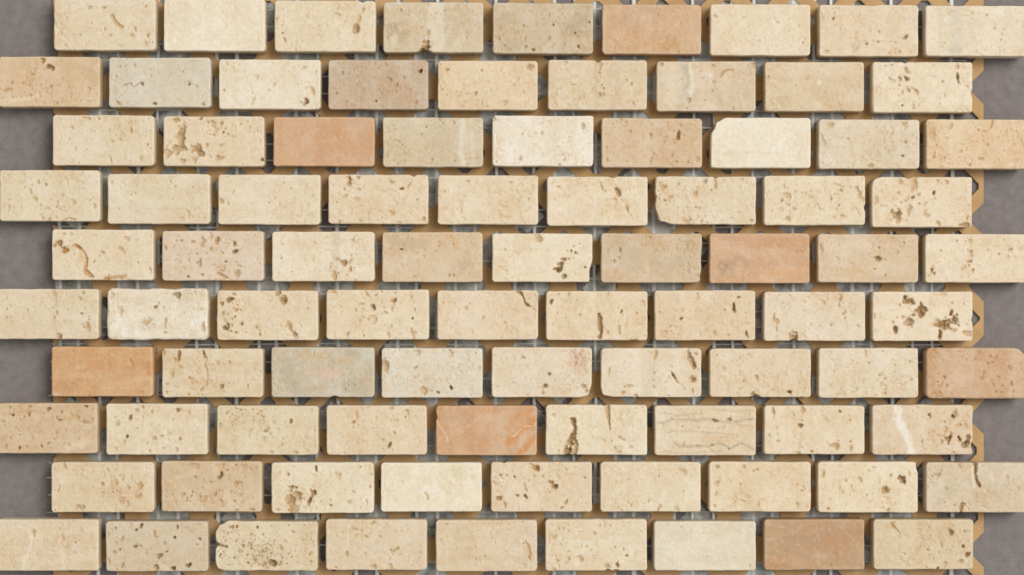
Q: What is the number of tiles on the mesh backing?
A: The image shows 90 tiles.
